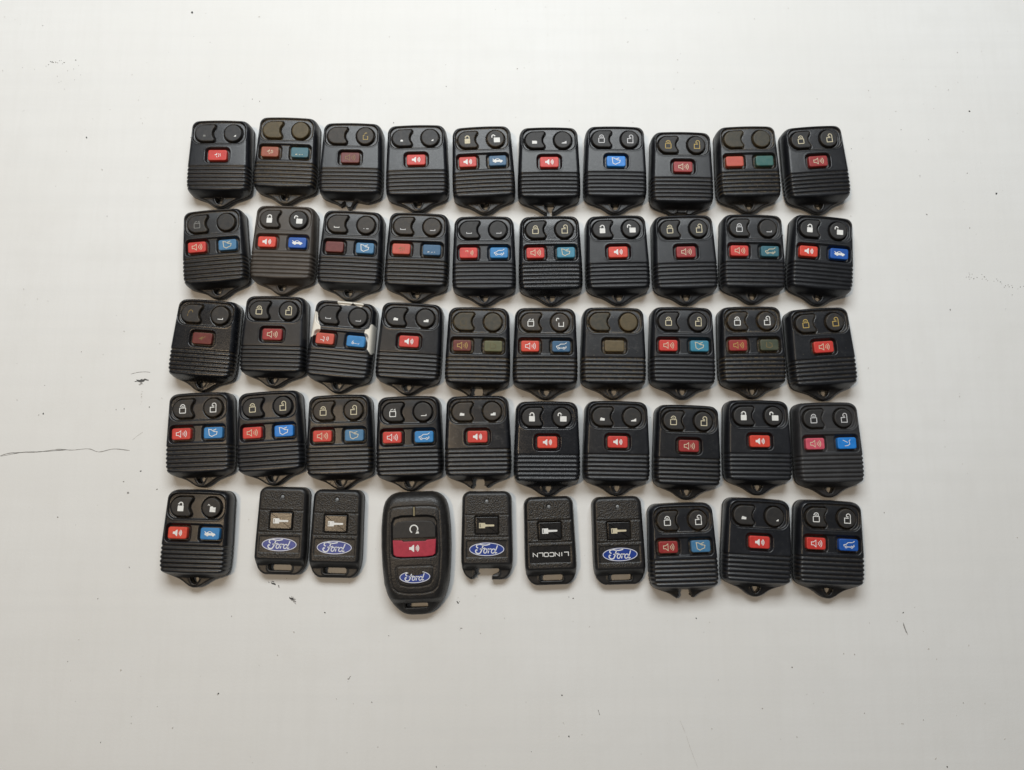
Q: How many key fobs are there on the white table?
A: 50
